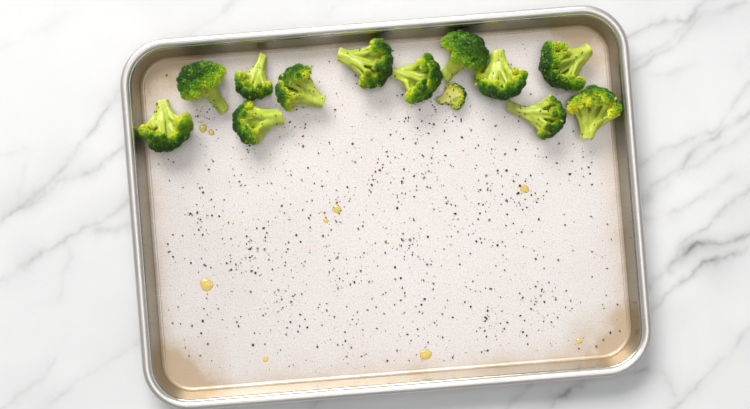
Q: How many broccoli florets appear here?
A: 13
